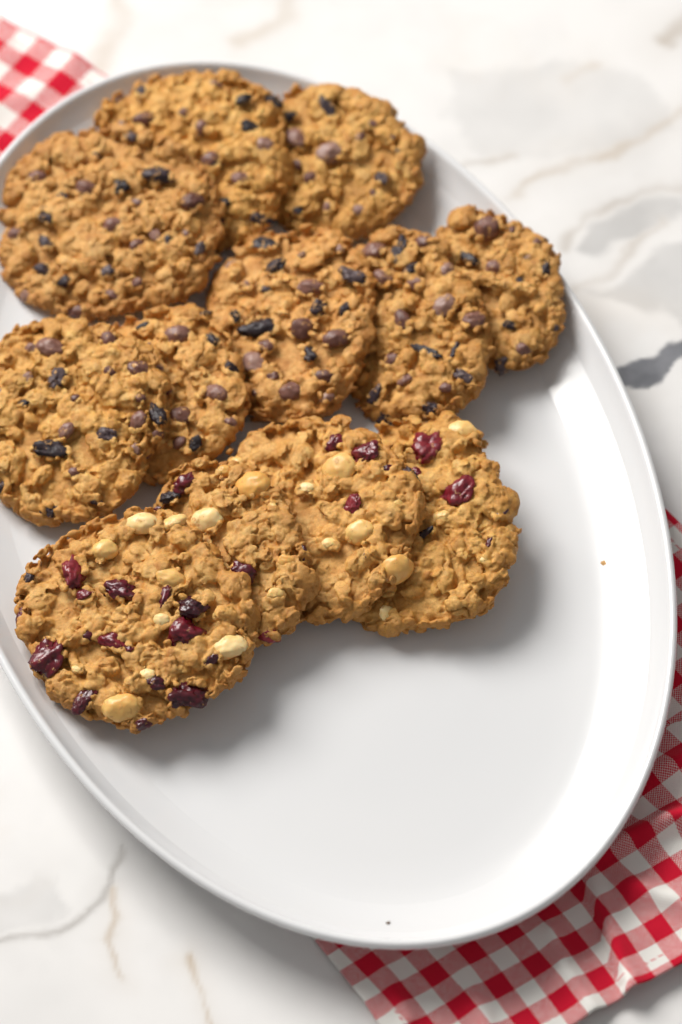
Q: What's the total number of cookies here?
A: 12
